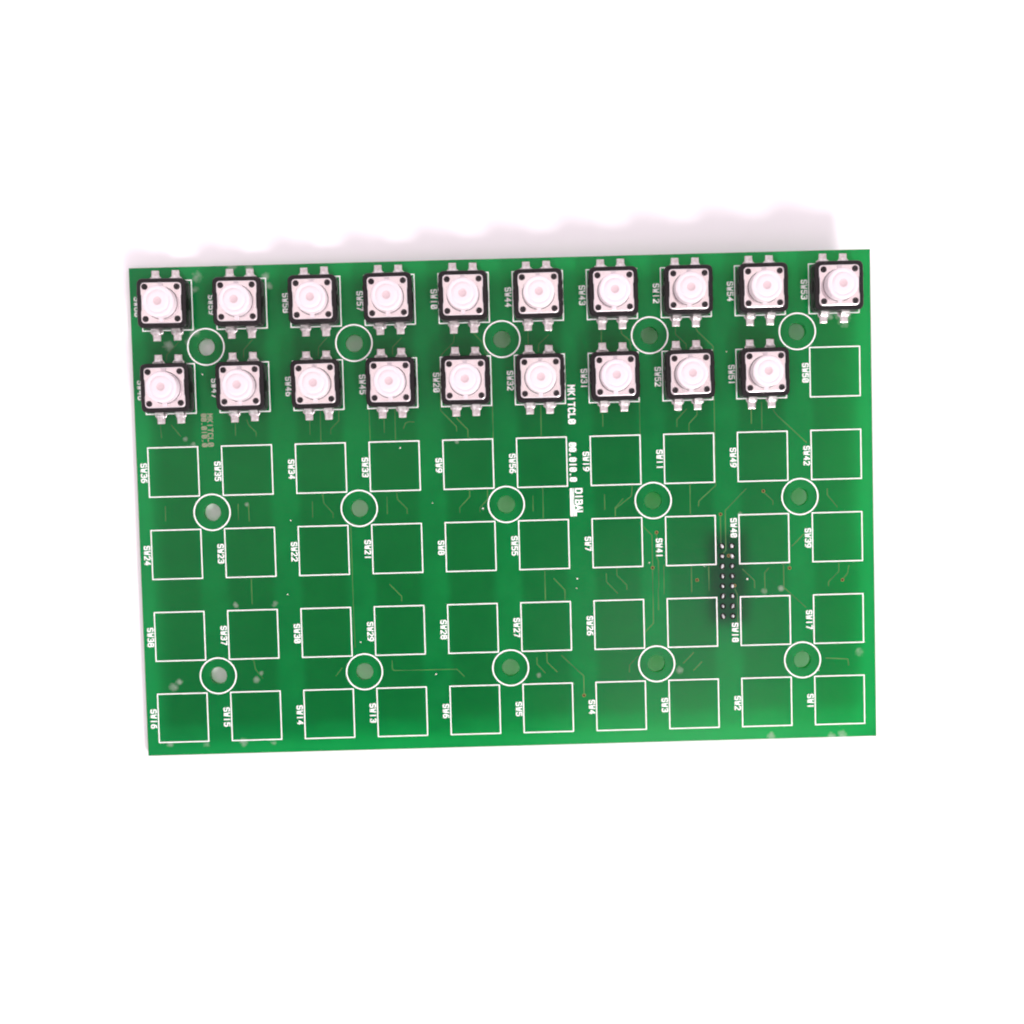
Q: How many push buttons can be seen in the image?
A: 19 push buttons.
